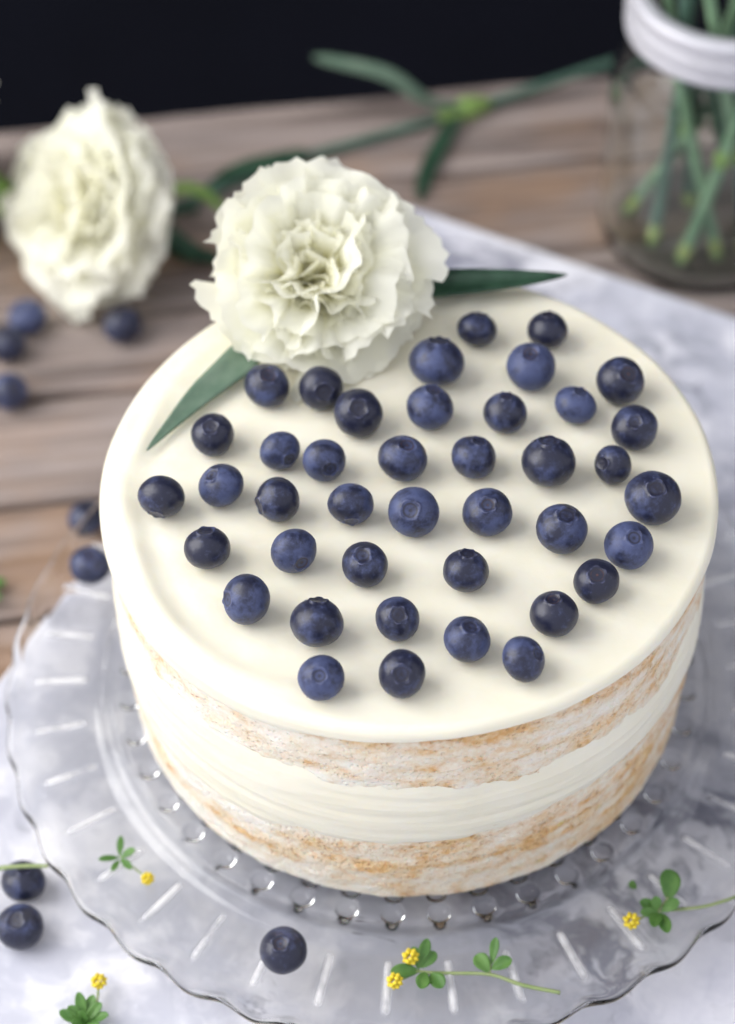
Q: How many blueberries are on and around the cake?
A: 50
